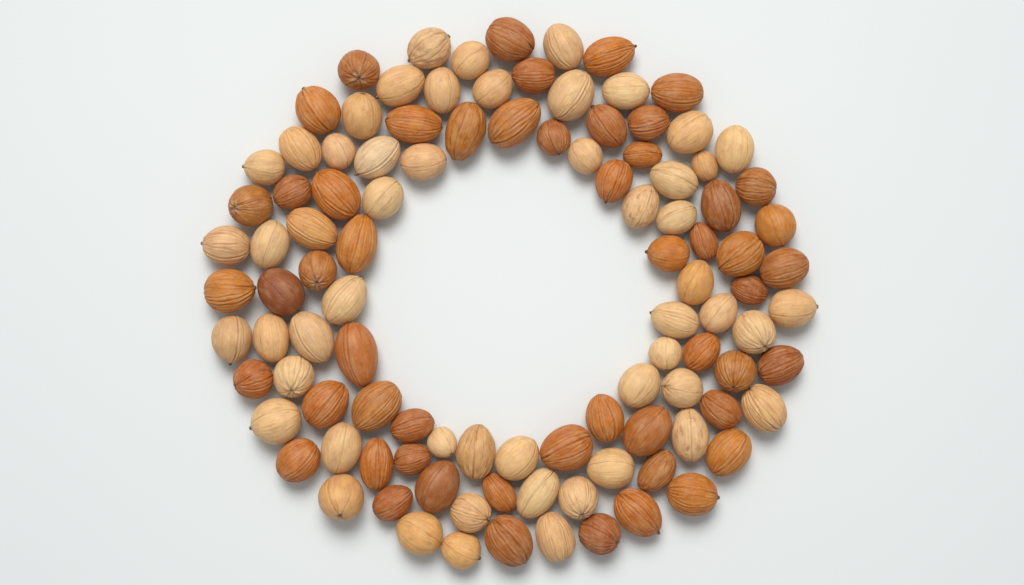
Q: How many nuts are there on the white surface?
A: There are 106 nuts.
